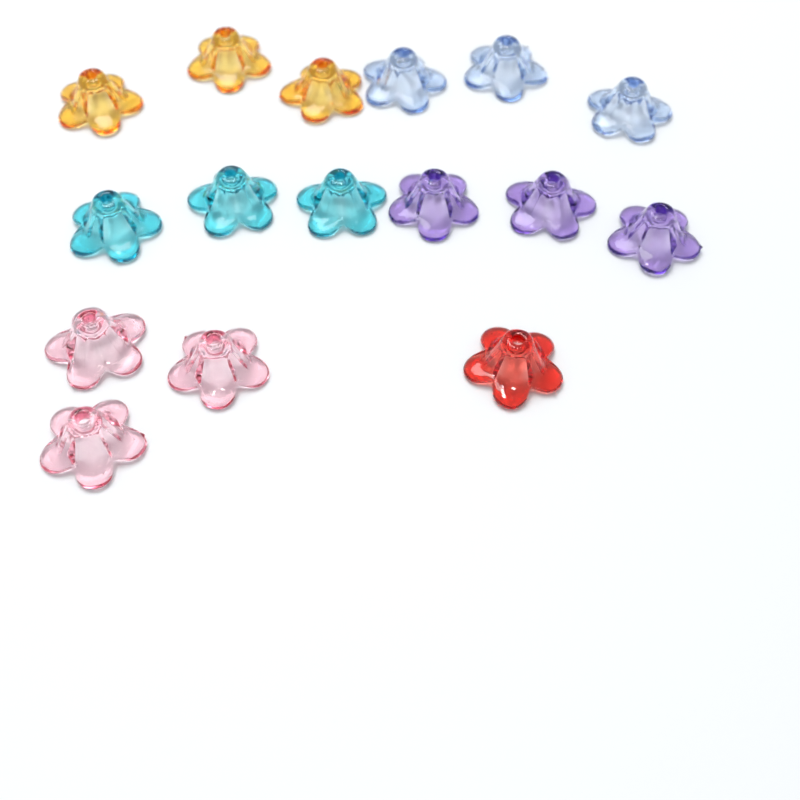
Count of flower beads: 16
